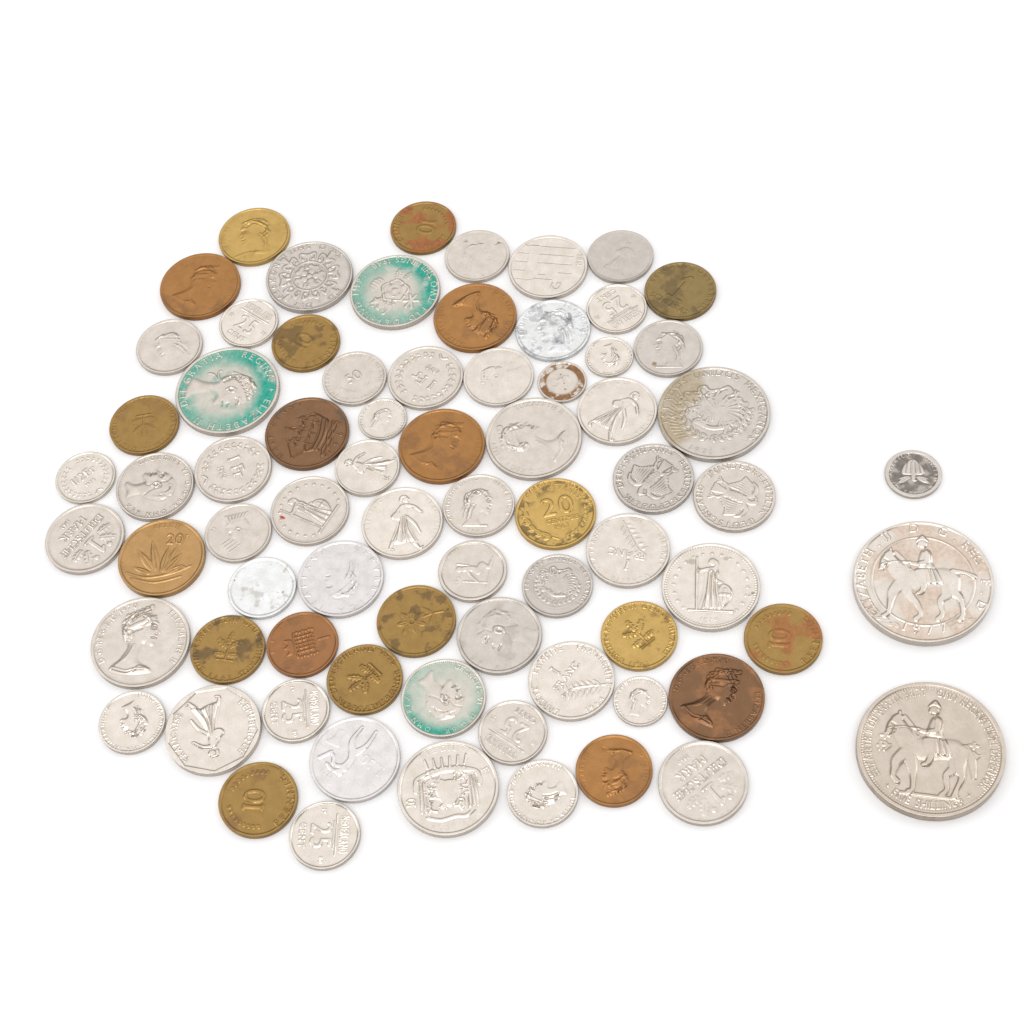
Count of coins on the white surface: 74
